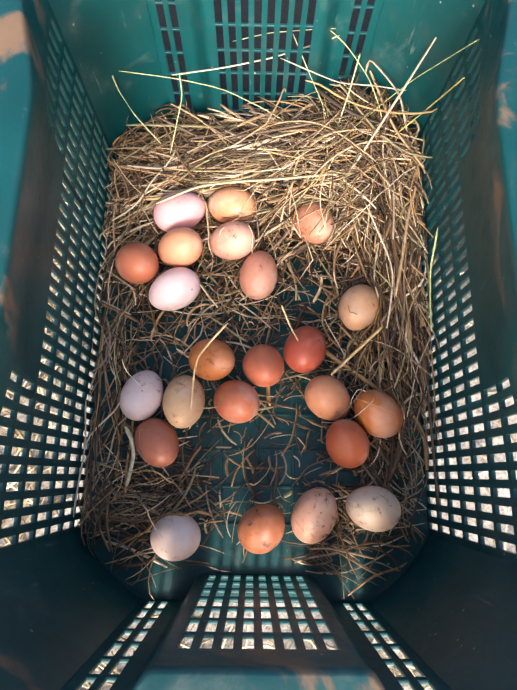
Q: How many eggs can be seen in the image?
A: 23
